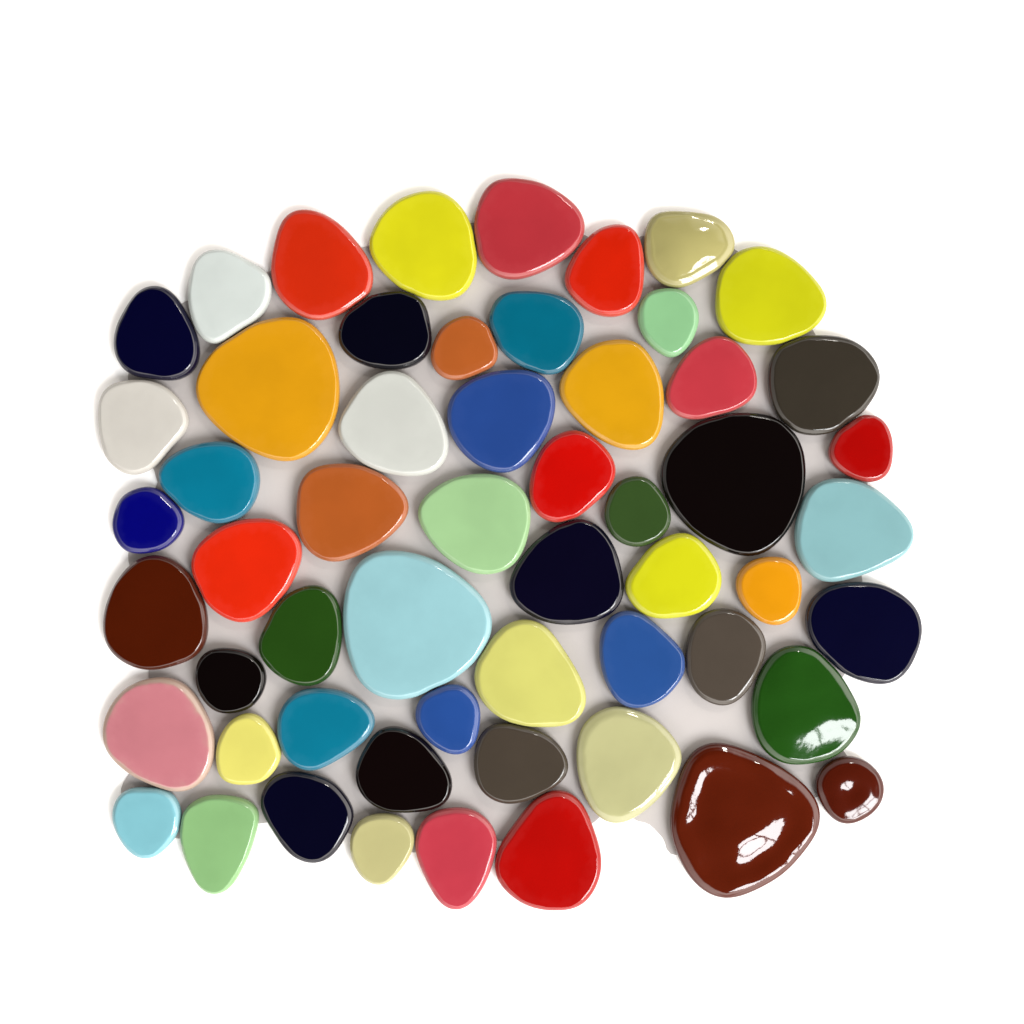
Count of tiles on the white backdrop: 56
